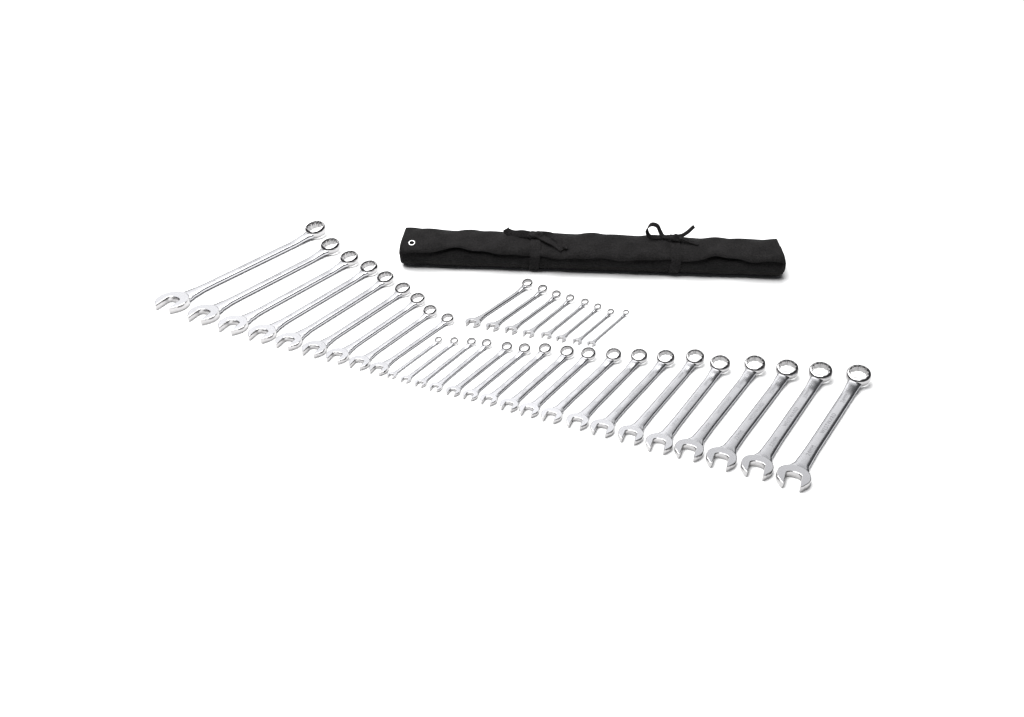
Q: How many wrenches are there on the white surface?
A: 35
